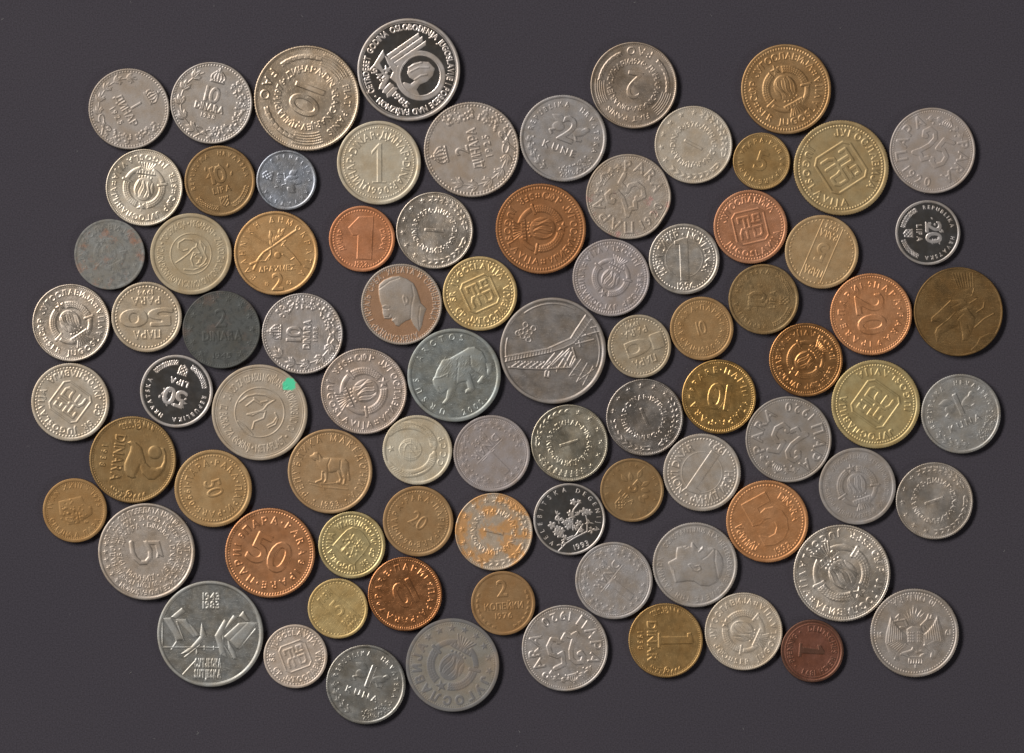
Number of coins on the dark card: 84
